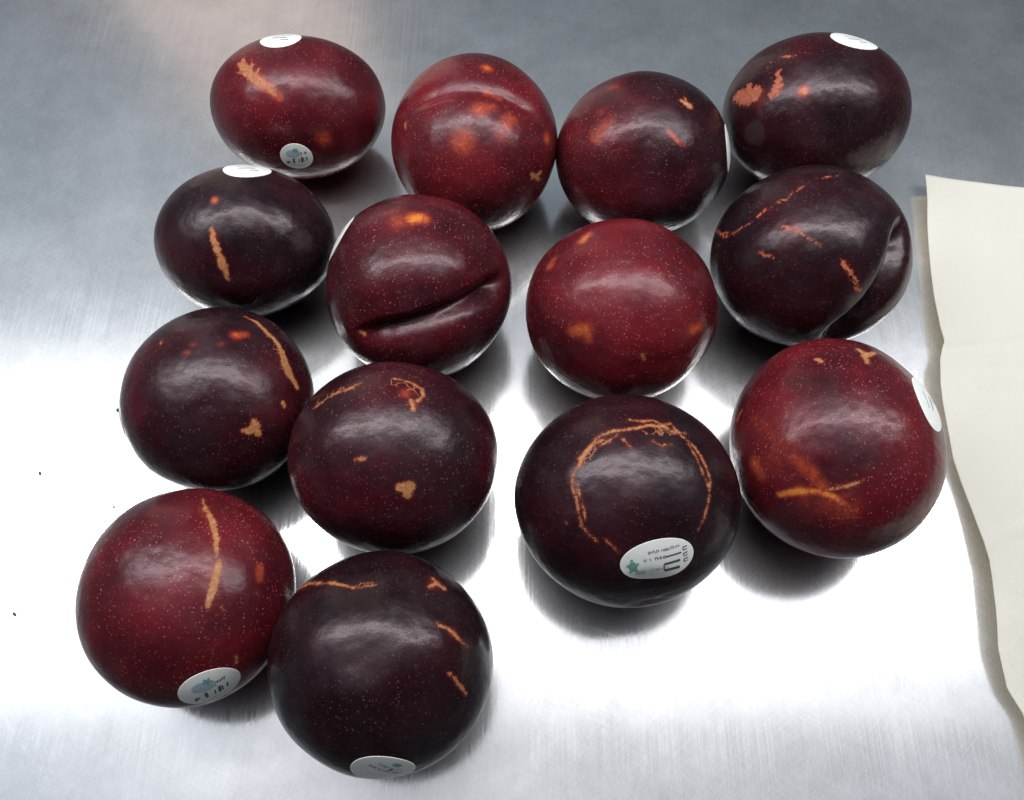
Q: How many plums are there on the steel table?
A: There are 14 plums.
